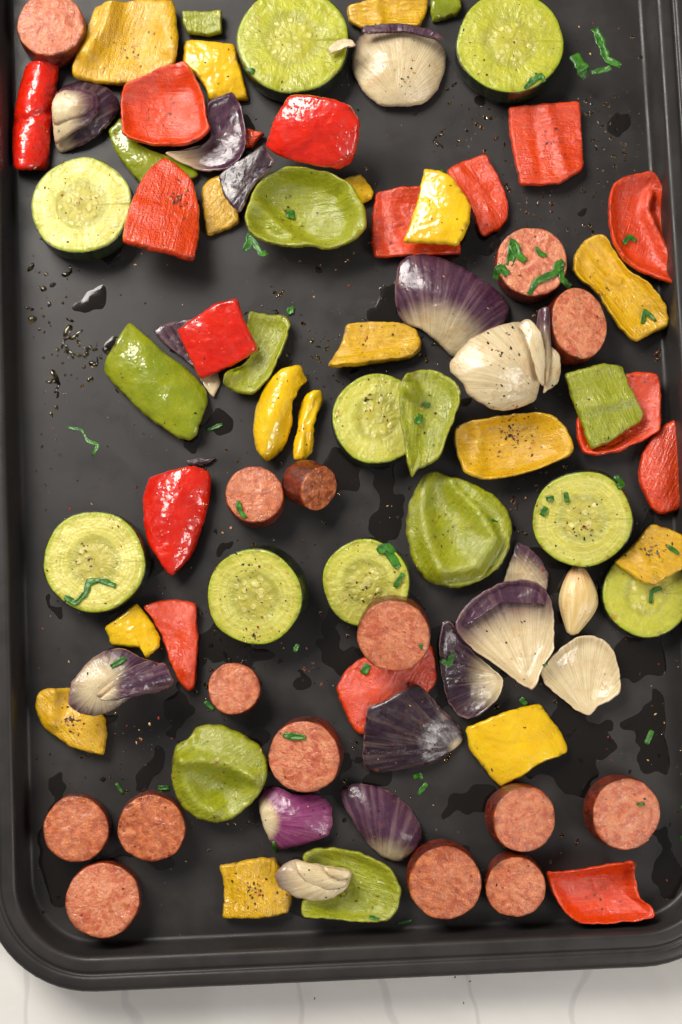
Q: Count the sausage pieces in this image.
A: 15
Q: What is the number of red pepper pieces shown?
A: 16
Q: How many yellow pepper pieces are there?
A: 16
